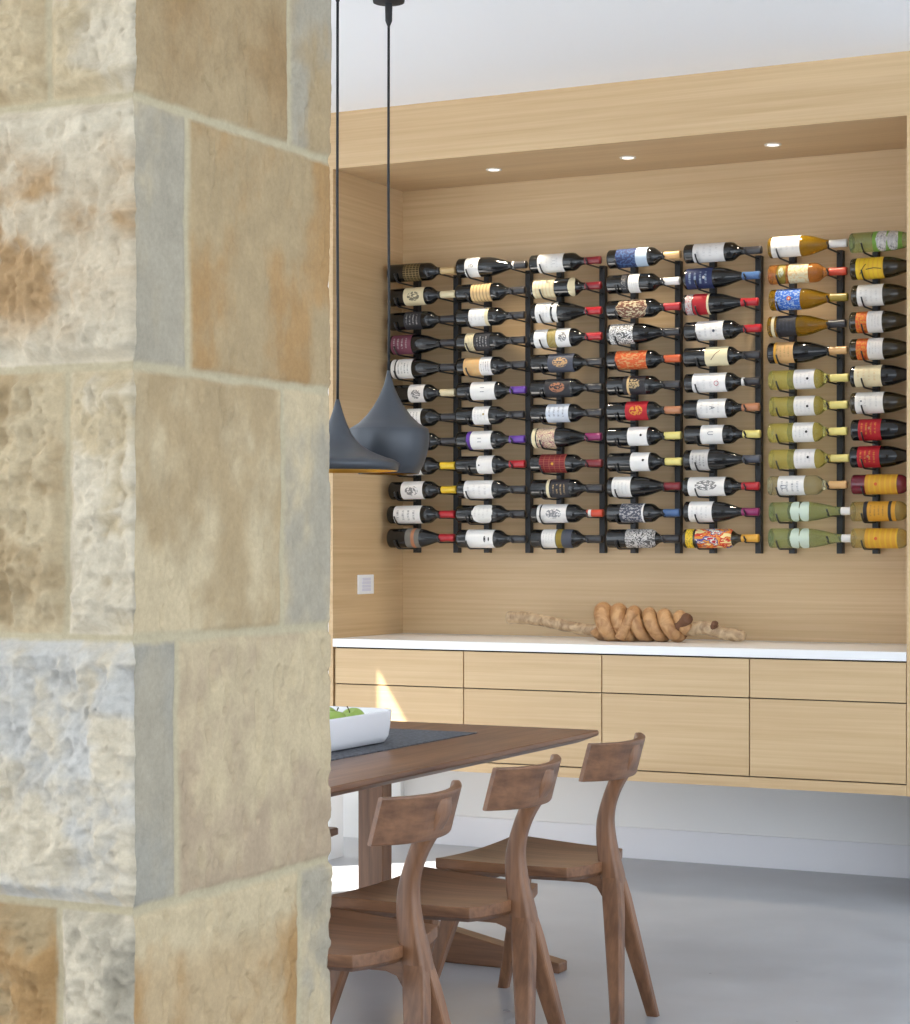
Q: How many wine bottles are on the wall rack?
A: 84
